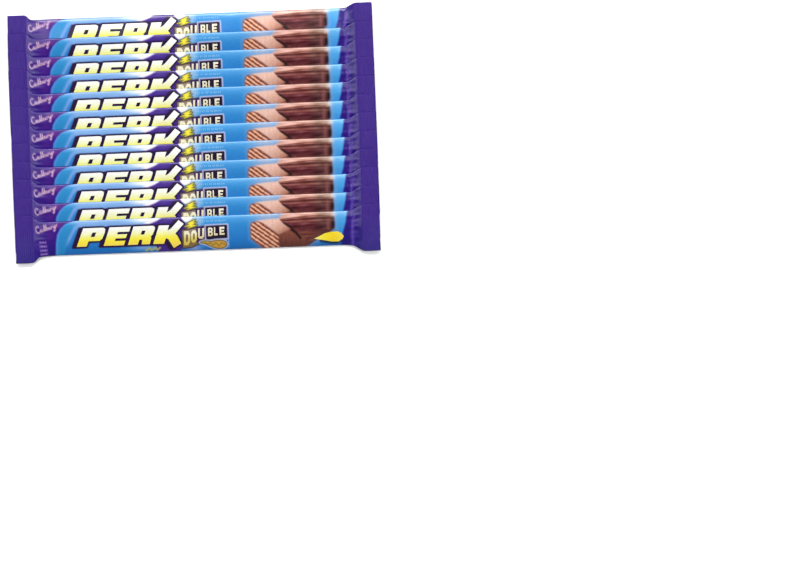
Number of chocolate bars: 12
